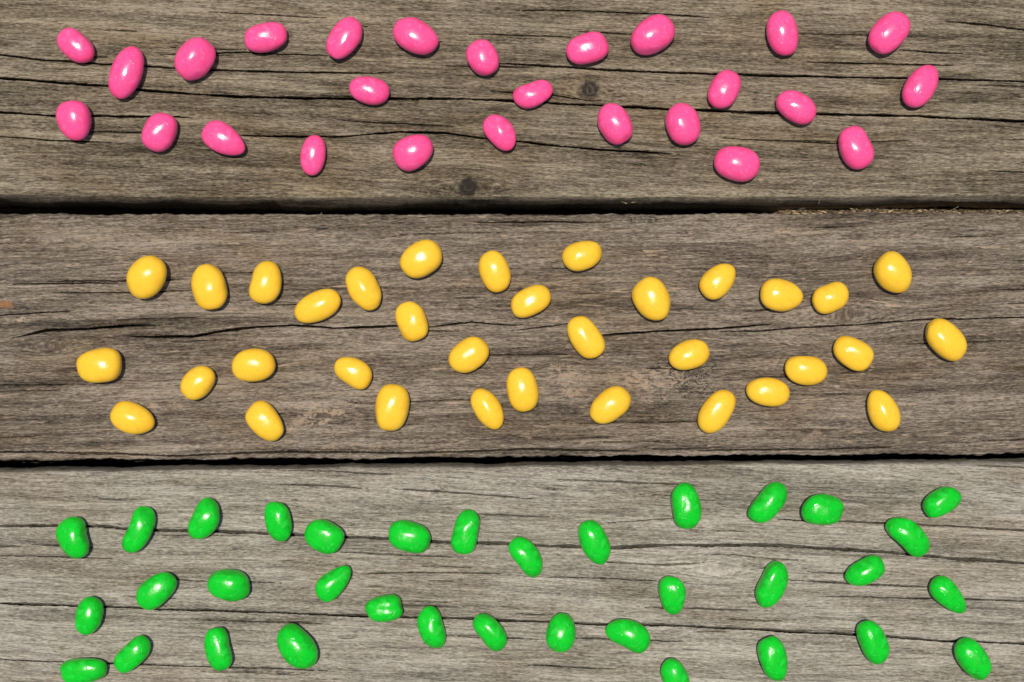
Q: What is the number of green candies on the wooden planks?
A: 35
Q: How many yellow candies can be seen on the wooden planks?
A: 34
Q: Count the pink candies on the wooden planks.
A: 26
